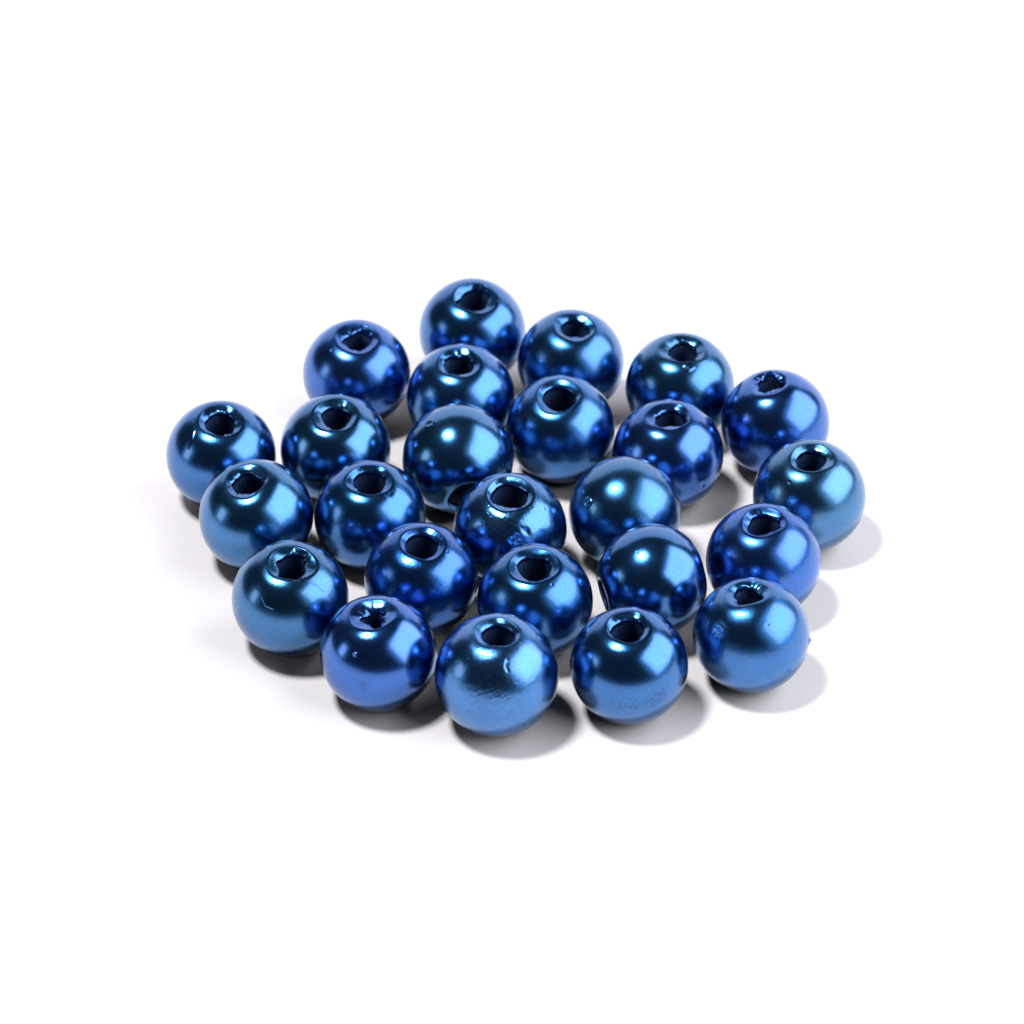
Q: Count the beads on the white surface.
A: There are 25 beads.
